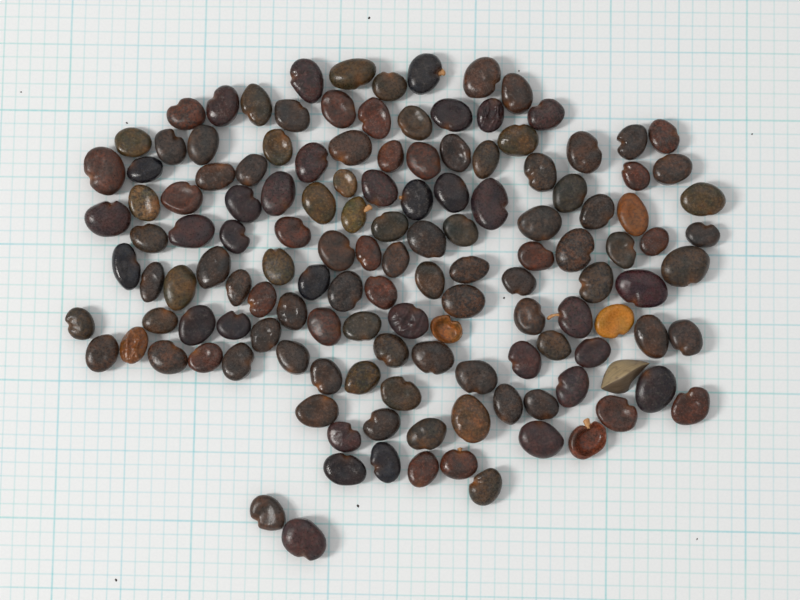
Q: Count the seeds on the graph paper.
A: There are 136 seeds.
